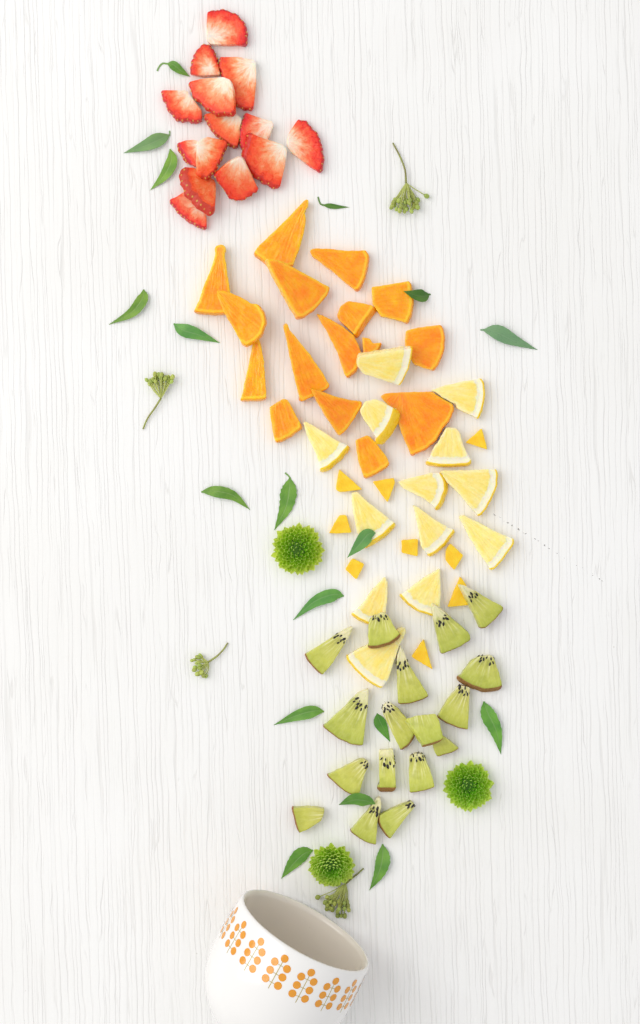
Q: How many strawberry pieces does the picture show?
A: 14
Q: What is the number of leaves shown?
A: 18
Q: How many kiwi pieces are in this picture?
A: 17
